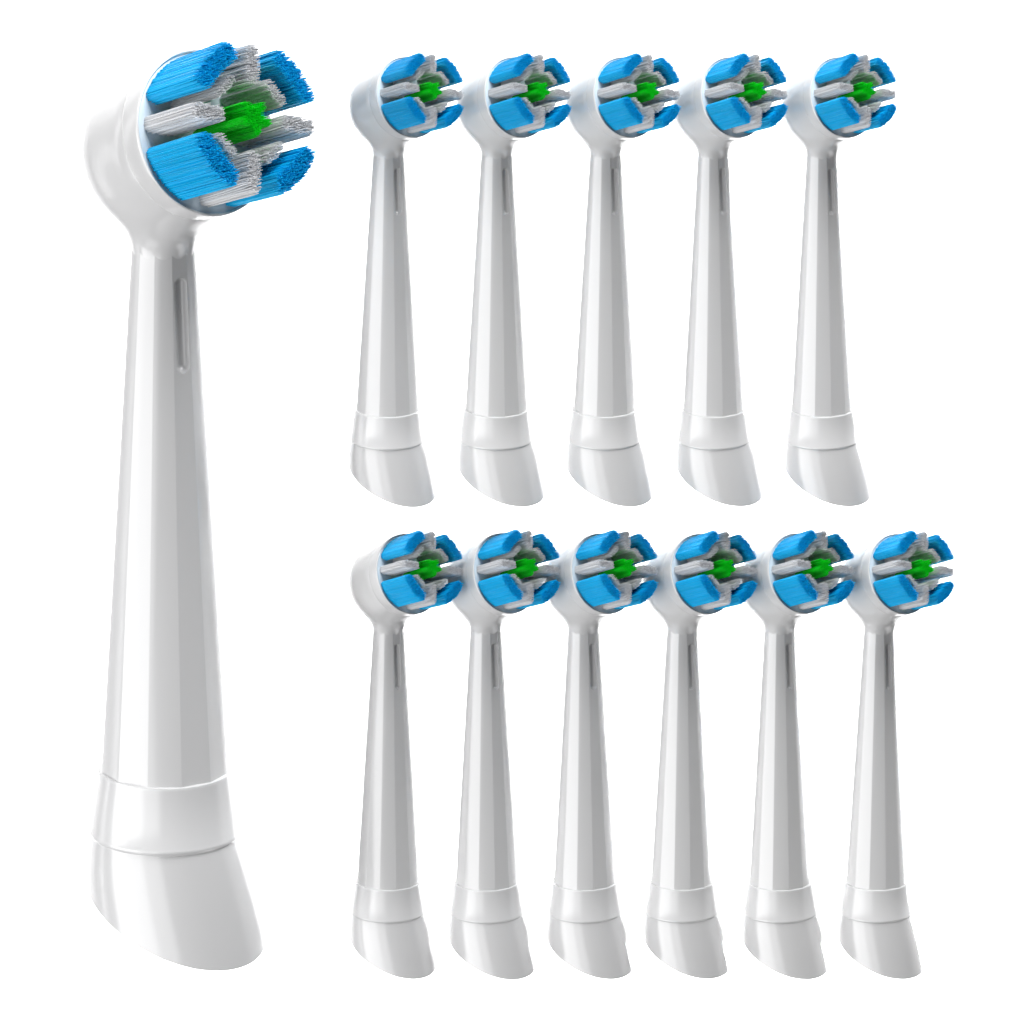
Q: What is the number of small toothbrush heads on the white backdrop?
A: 11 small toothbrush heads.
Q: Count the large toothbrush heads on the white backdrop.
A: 1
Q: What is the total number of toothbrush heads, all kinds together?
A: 12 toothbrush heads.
